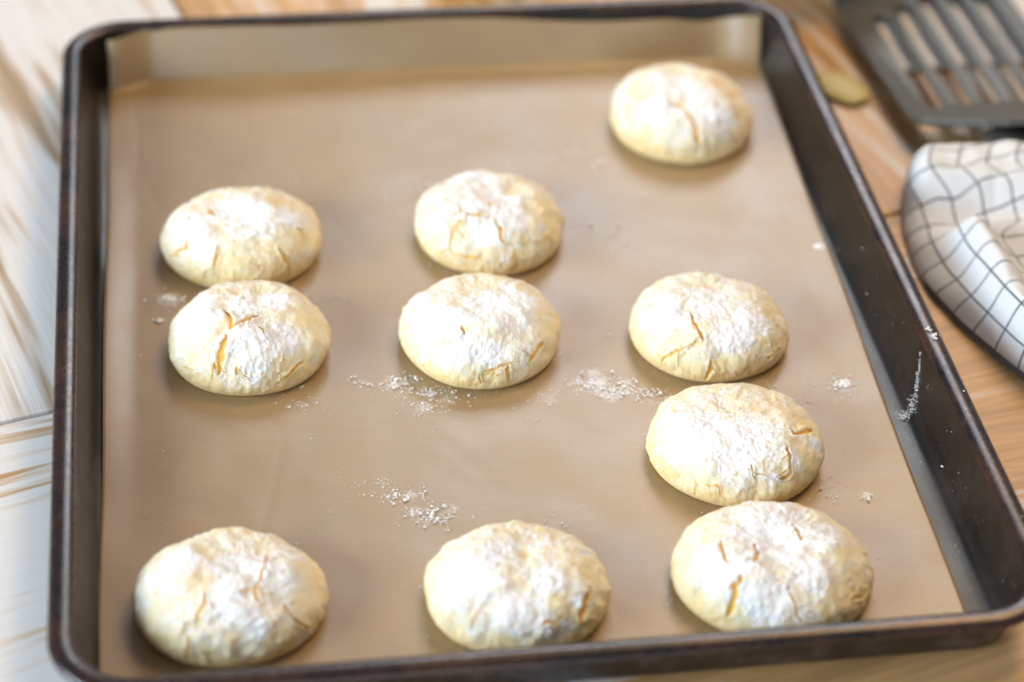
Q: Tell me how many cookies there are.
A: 10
